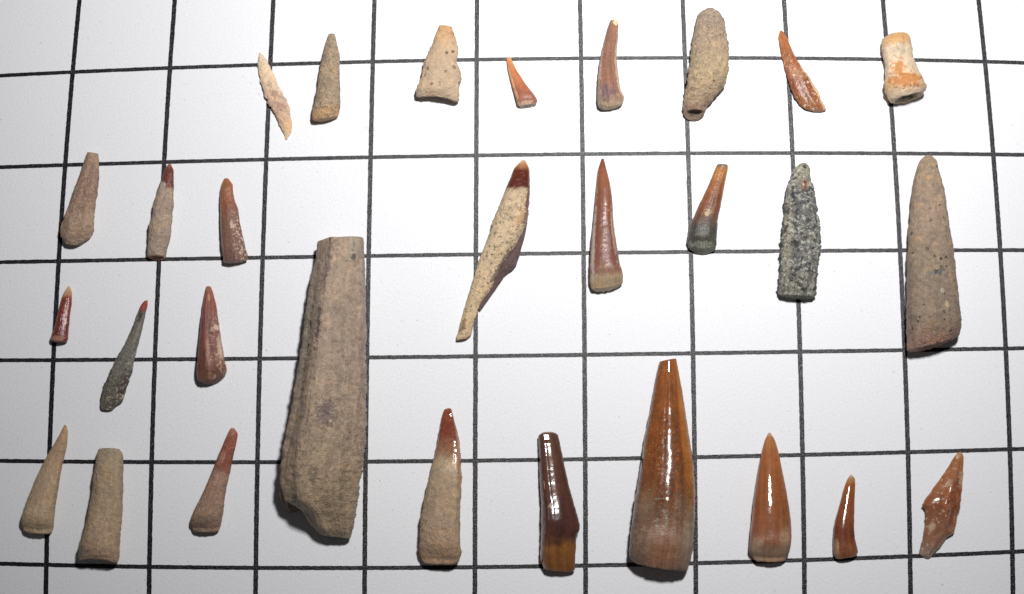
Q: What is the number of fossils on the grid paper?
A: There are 29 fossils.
